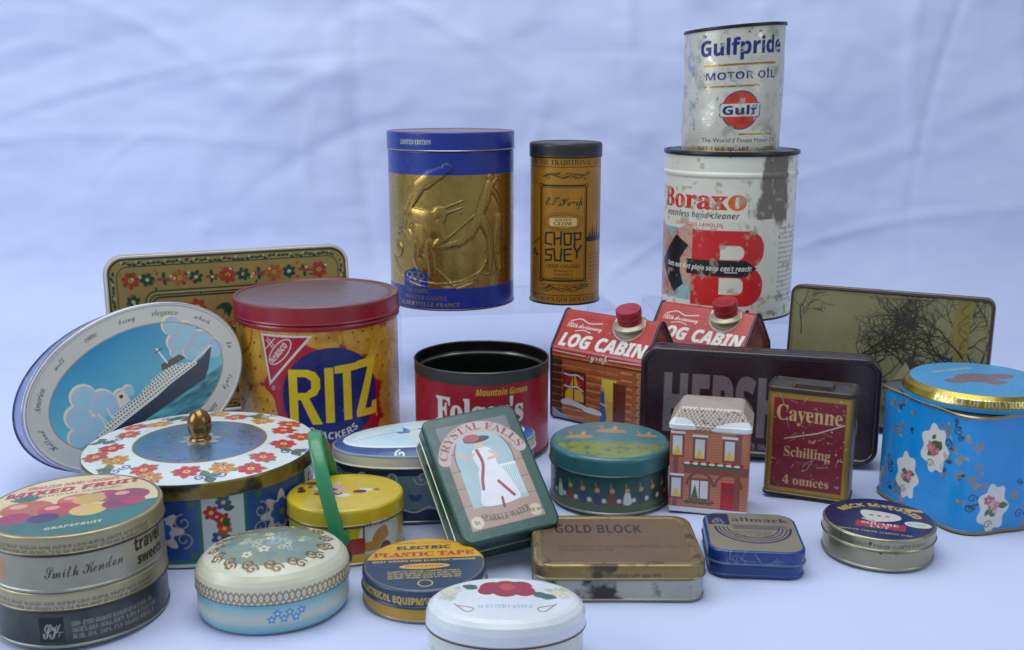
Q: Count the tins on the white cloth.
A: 28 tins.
